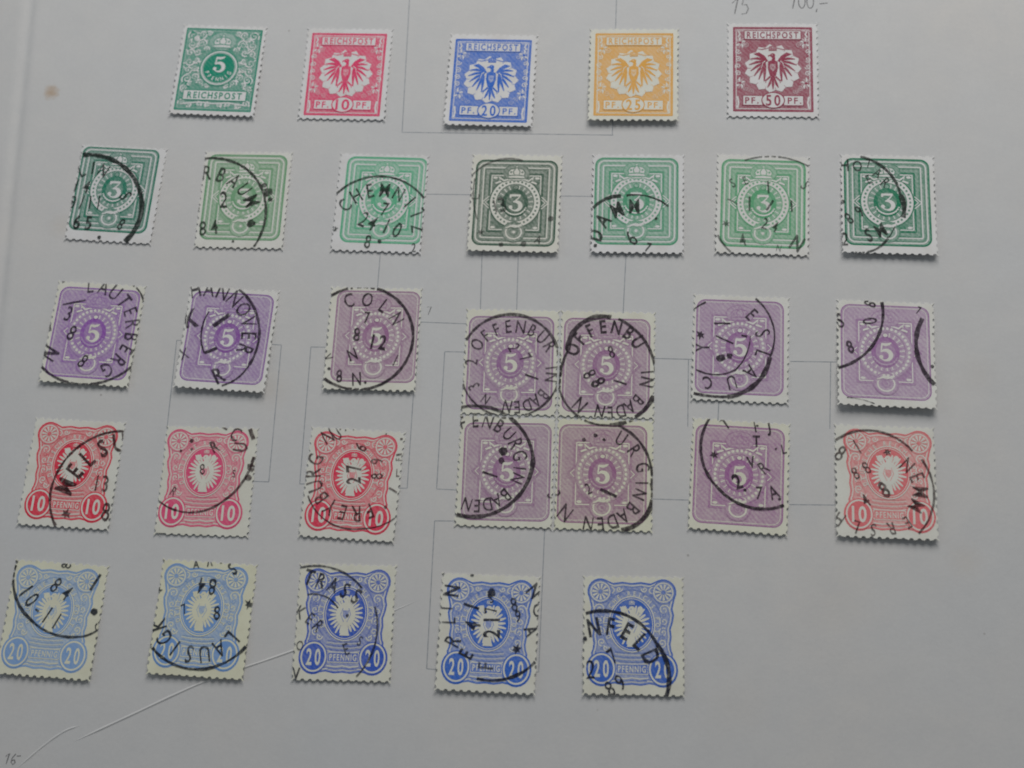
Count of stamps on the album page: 31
